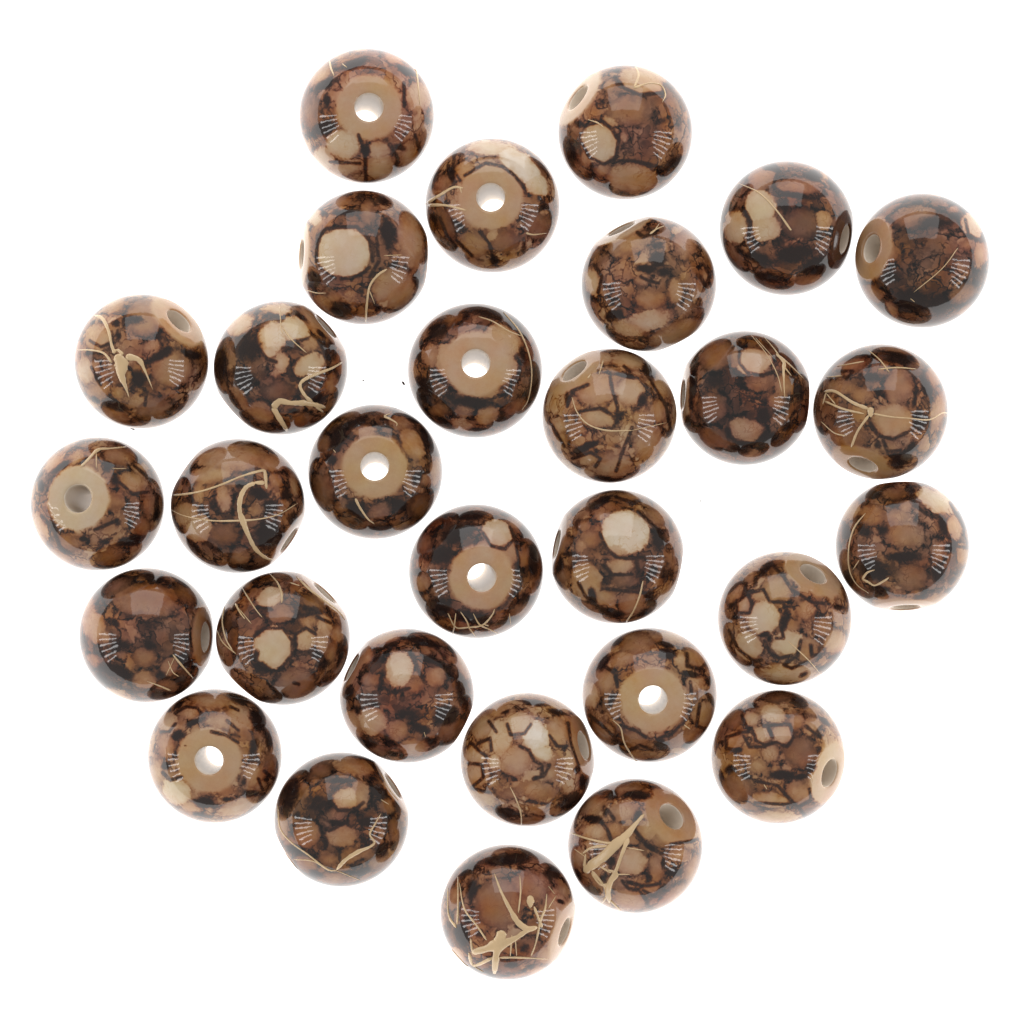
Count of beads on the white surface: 30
